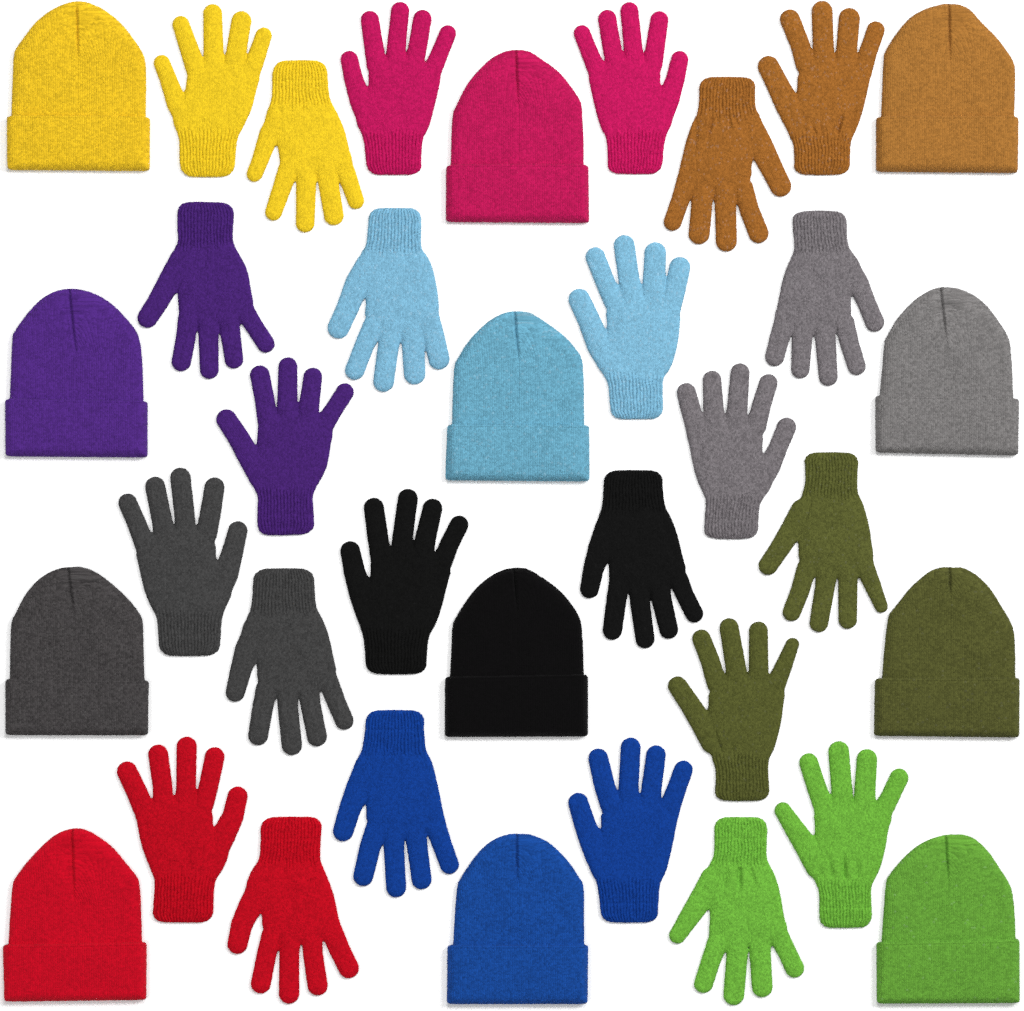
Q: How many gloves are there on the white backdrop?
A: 24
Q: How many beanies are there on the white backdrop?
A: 12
